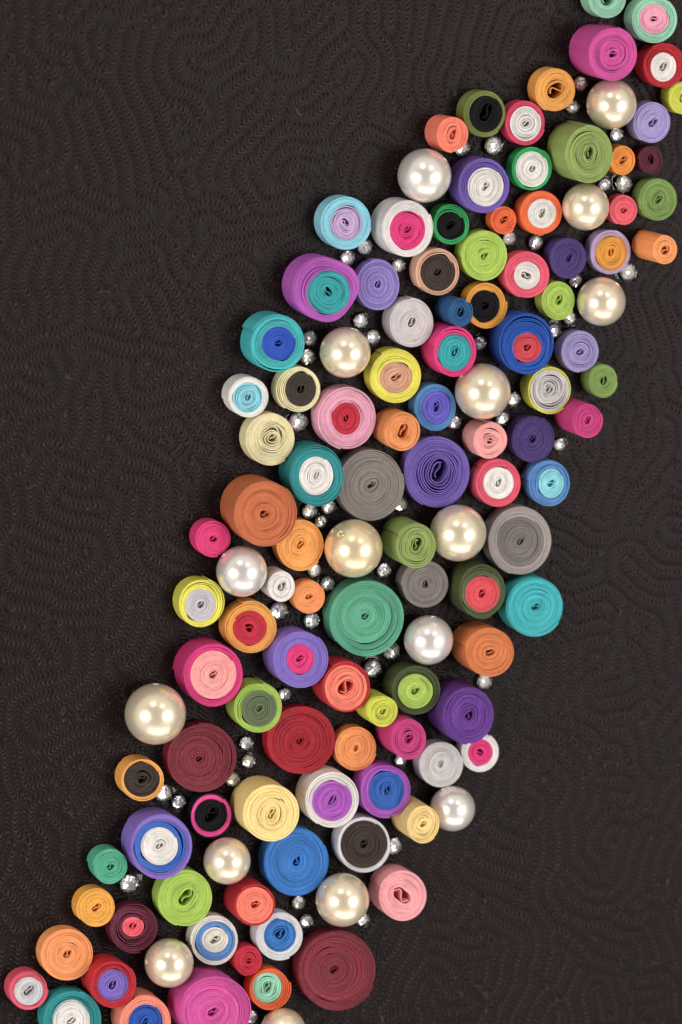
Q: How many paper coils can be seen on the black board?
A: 108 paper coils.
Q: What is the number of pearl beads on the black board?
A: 16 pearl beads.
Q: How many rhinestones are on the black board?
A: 51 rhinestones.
